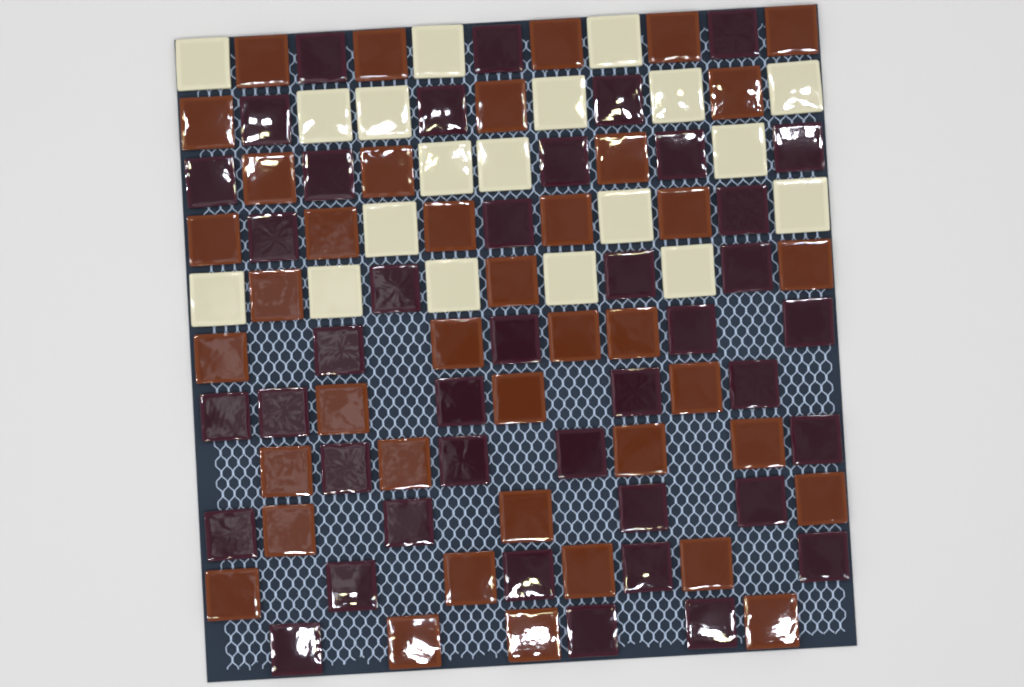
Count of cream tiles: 19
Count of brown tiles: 40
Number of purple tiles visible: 41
